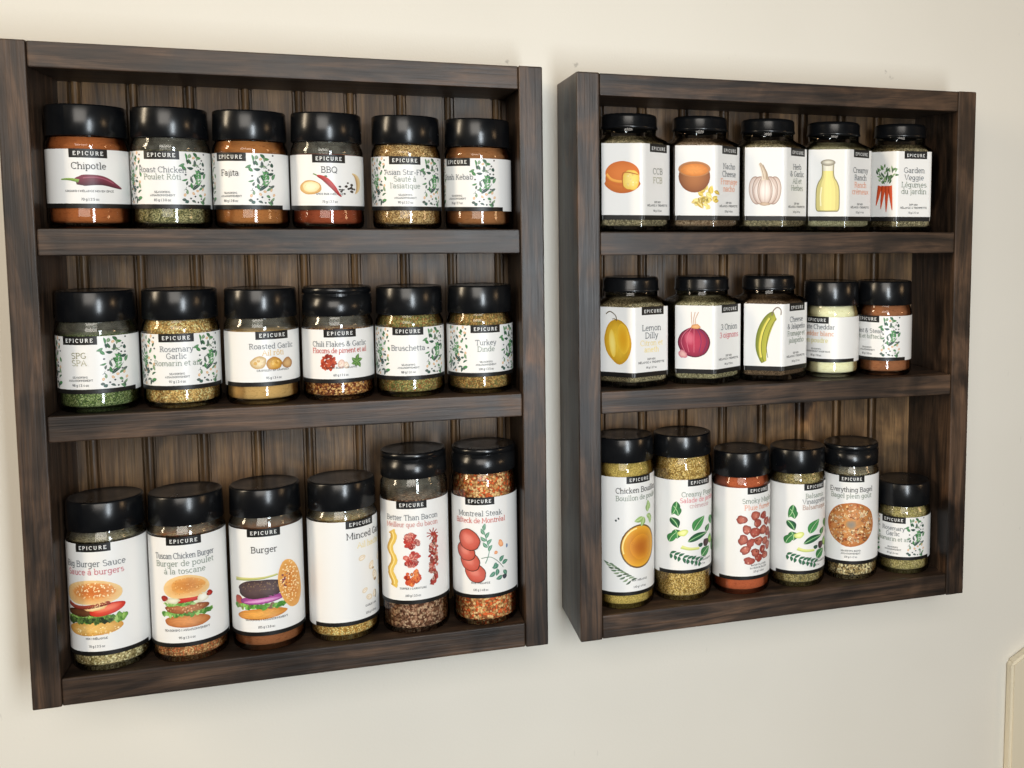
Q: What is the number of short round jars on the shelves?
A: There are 15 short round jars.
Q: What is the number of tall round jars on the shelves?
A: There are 11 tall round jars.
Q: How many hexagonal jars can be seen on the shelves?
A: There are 8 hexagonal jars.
